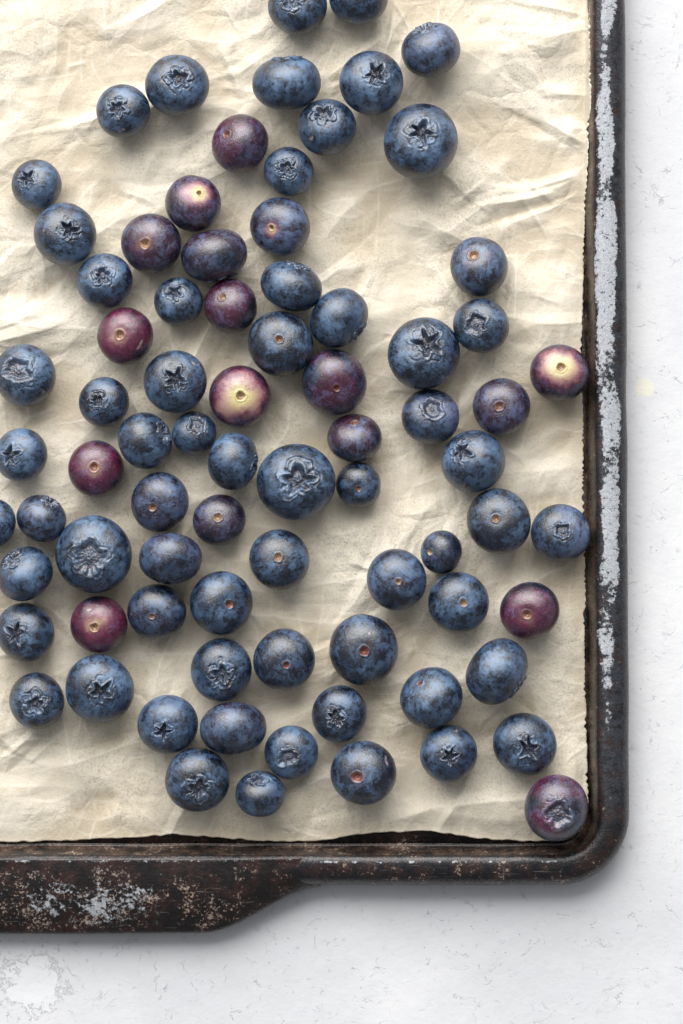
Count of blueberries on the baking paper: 79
